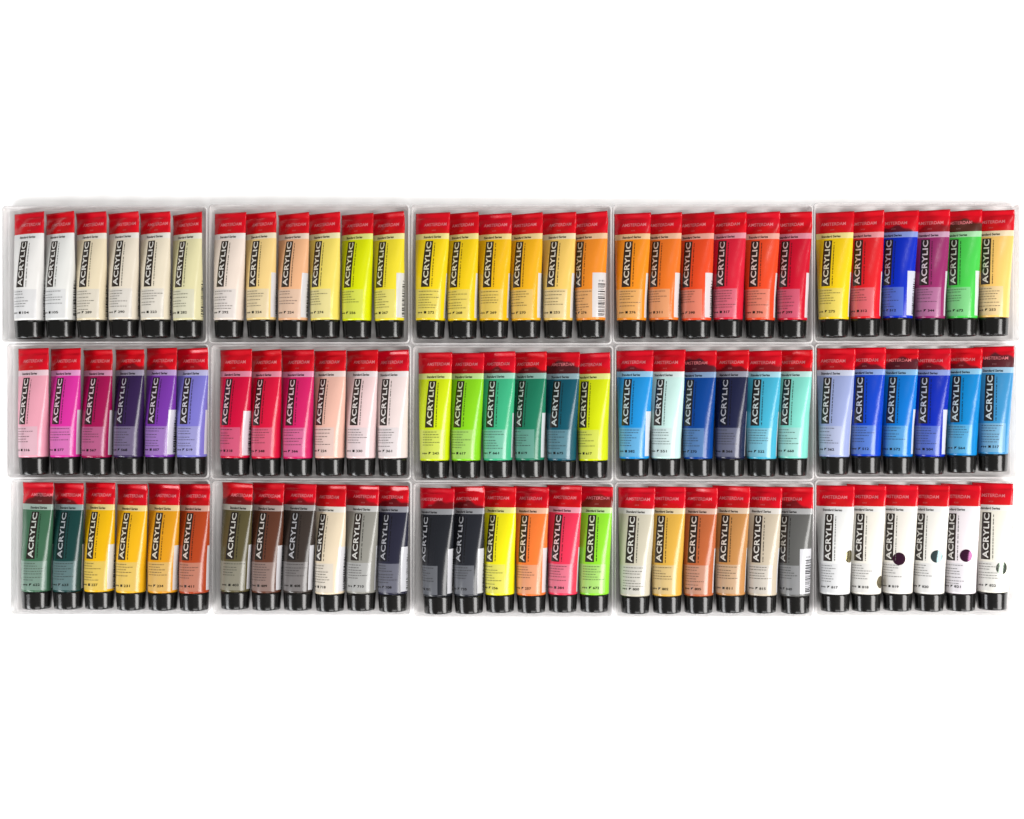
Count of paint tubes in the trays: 90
